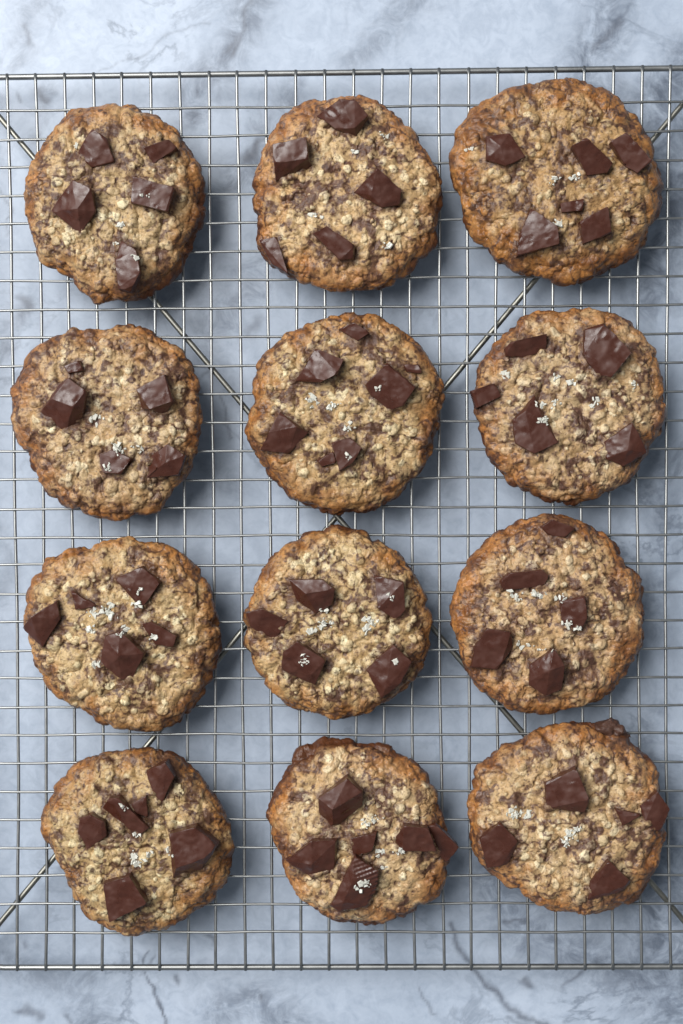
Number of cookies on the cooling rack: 12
